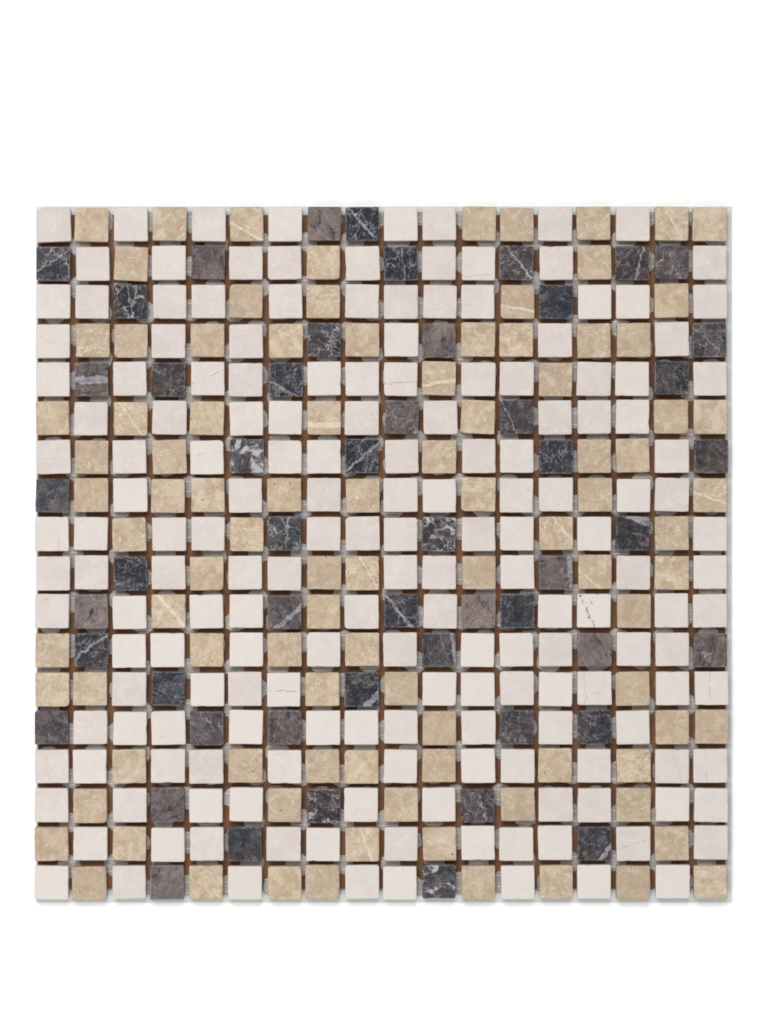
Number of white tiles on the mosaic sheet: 176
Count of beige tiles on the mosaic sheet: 96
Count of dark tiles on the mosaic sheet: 52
